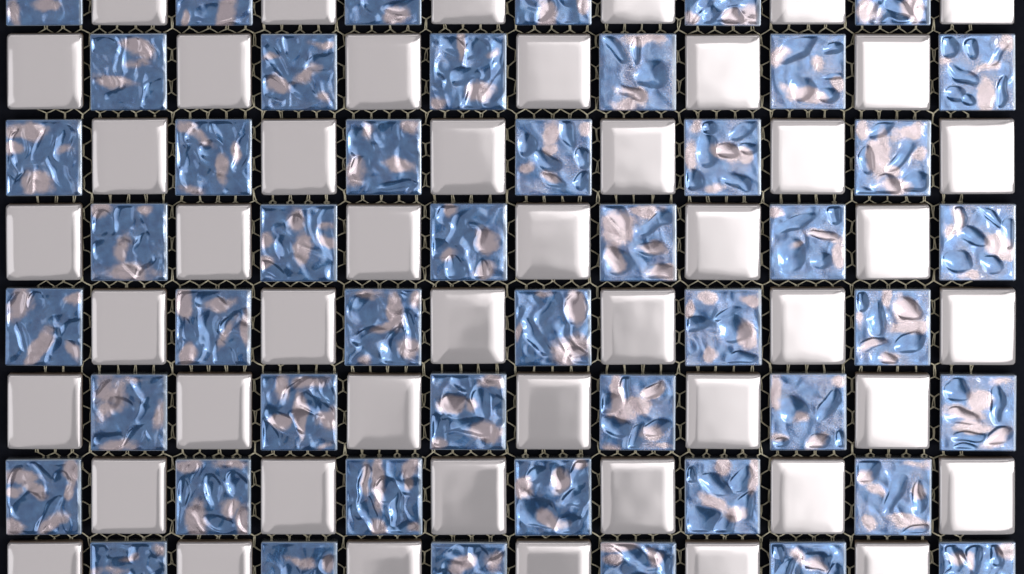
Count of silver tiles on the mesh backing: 48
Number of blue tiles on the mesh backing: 48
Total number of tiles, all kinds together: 96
